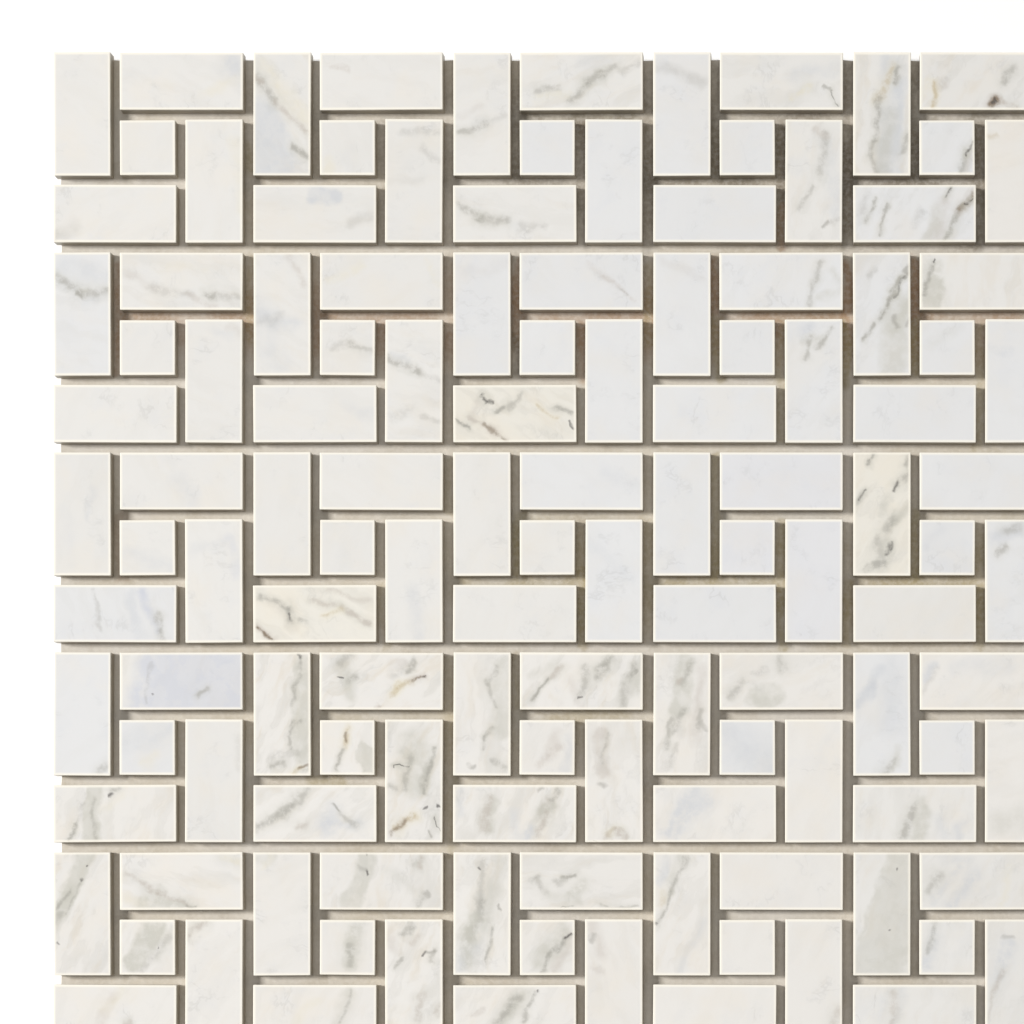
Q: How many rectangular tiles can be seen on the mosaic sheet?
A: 100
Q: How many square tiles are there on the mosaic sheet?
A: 25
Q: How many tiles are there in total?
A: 125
